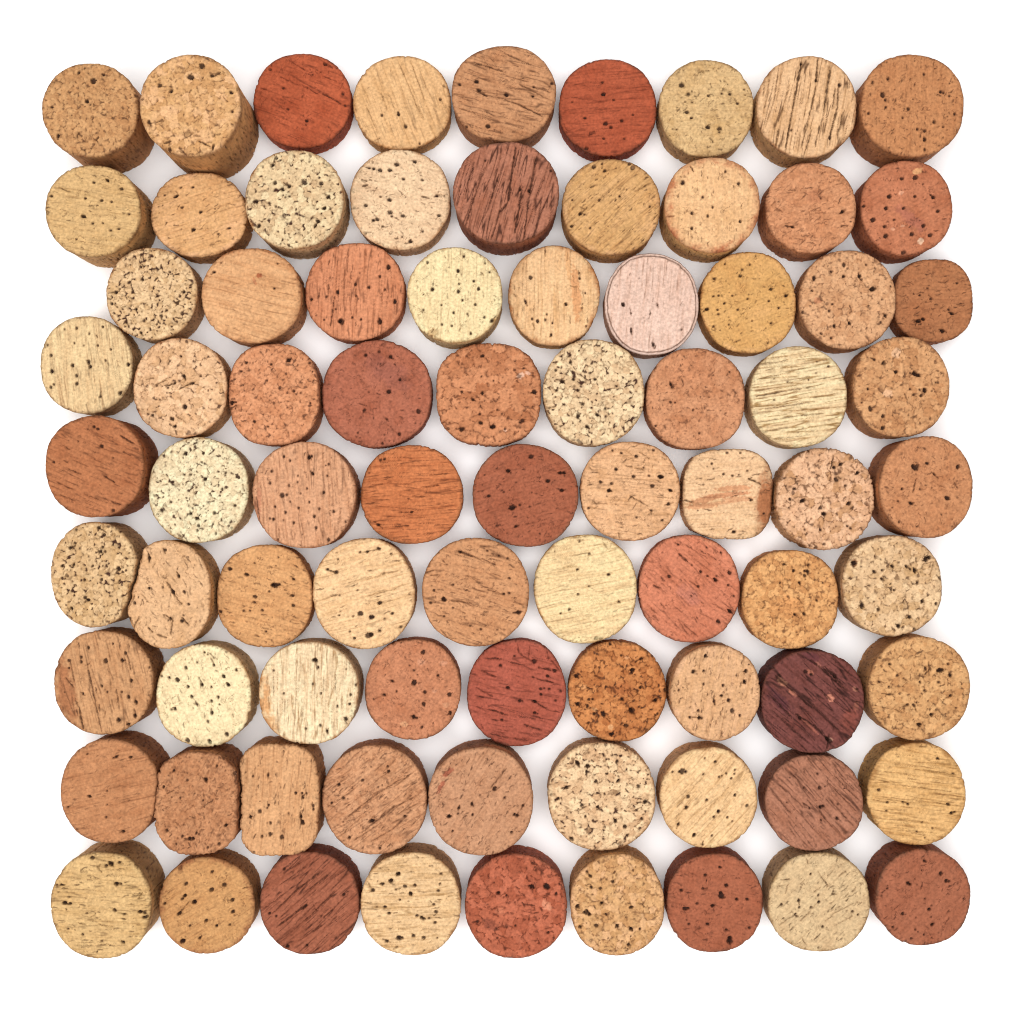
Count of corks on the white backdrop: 81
